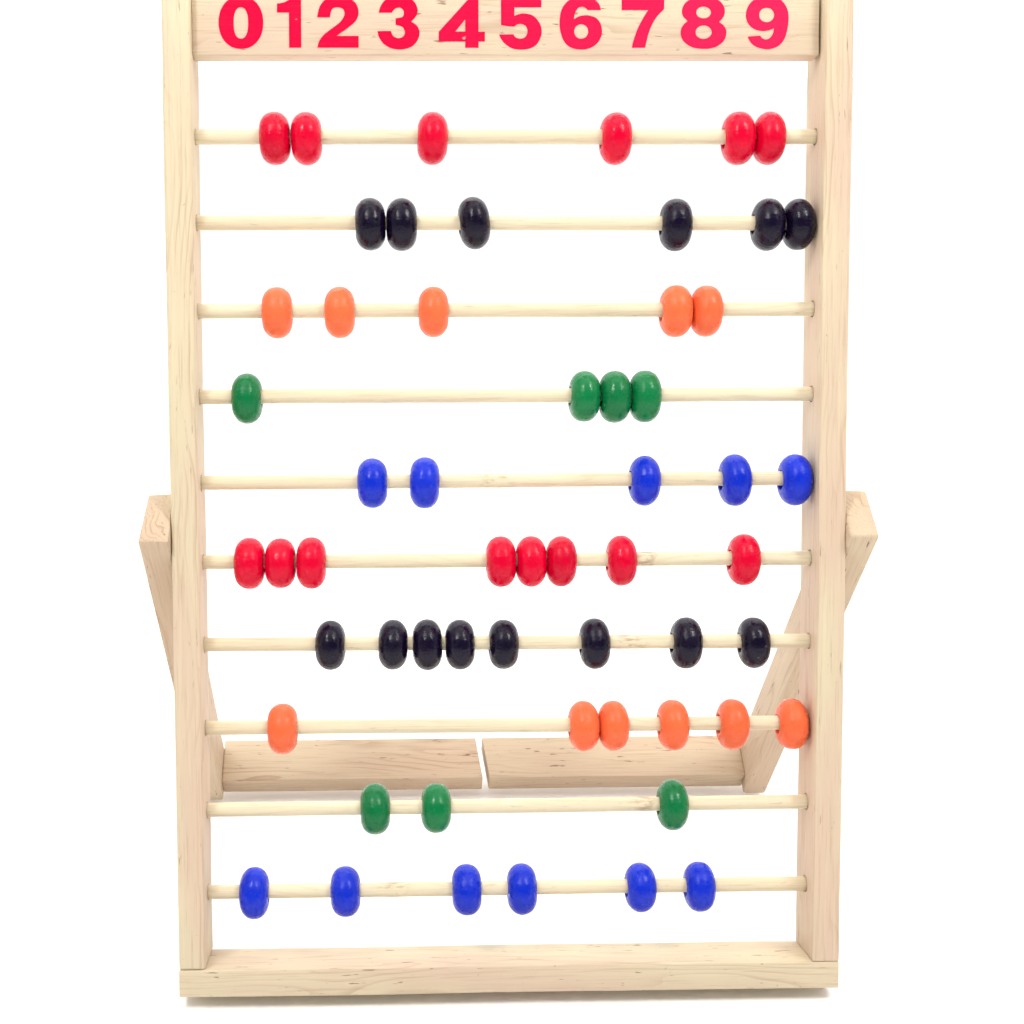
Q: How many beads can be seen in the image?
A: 57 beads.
